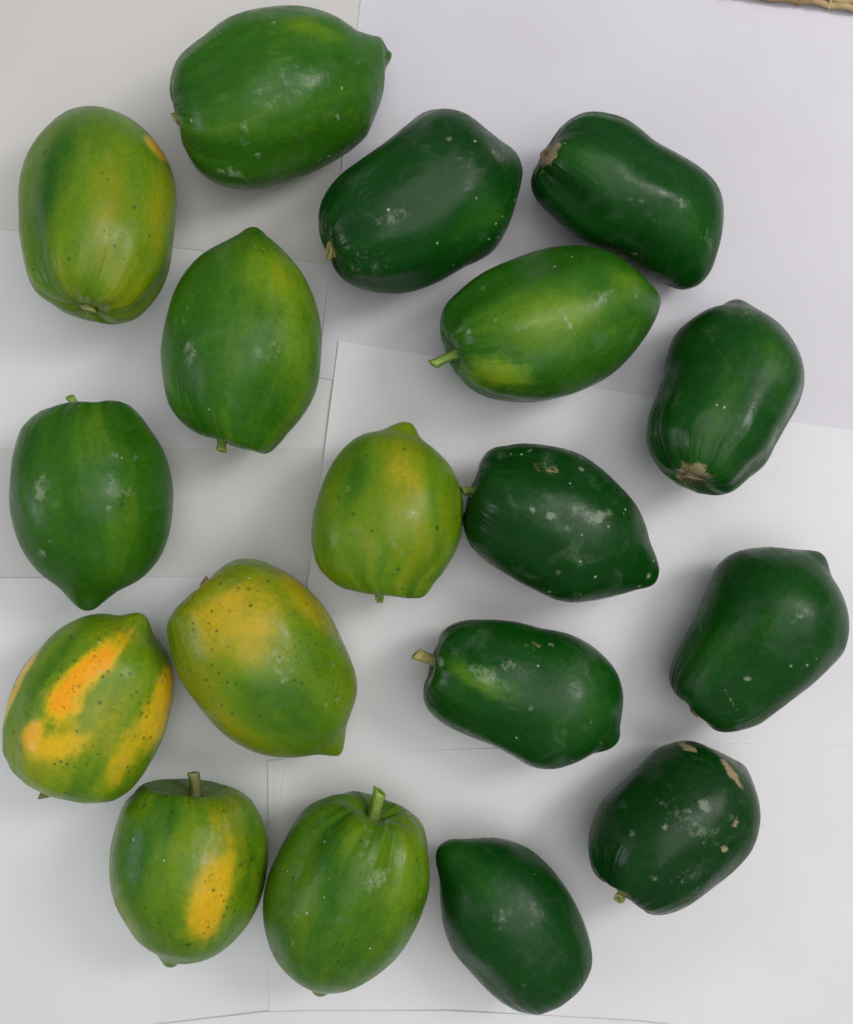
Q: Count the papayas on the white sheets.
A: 18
